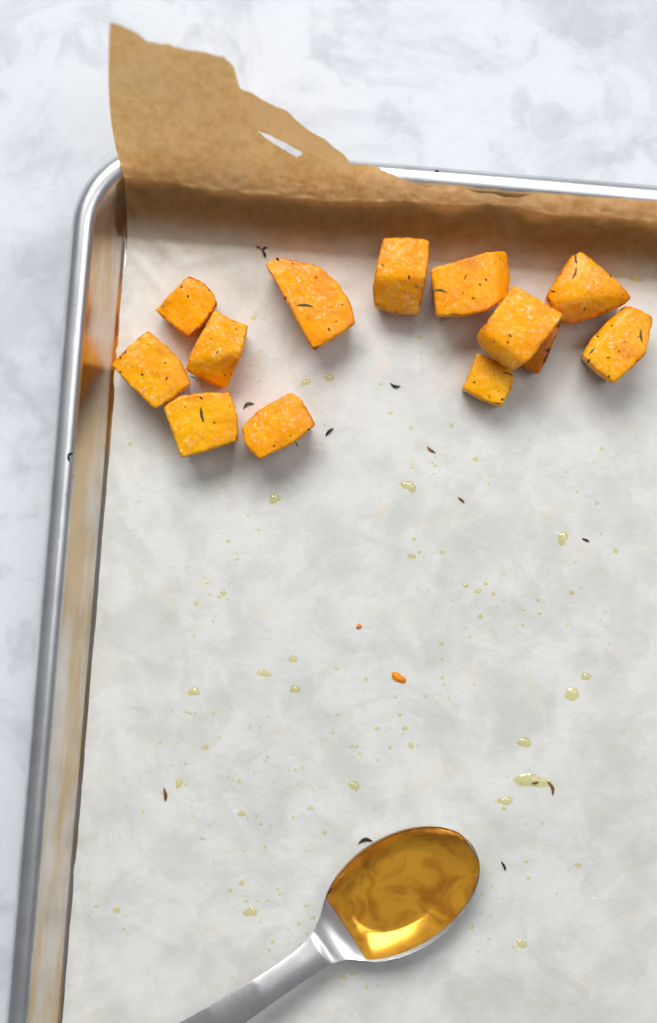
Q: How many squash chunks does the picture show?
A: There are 13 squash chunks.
